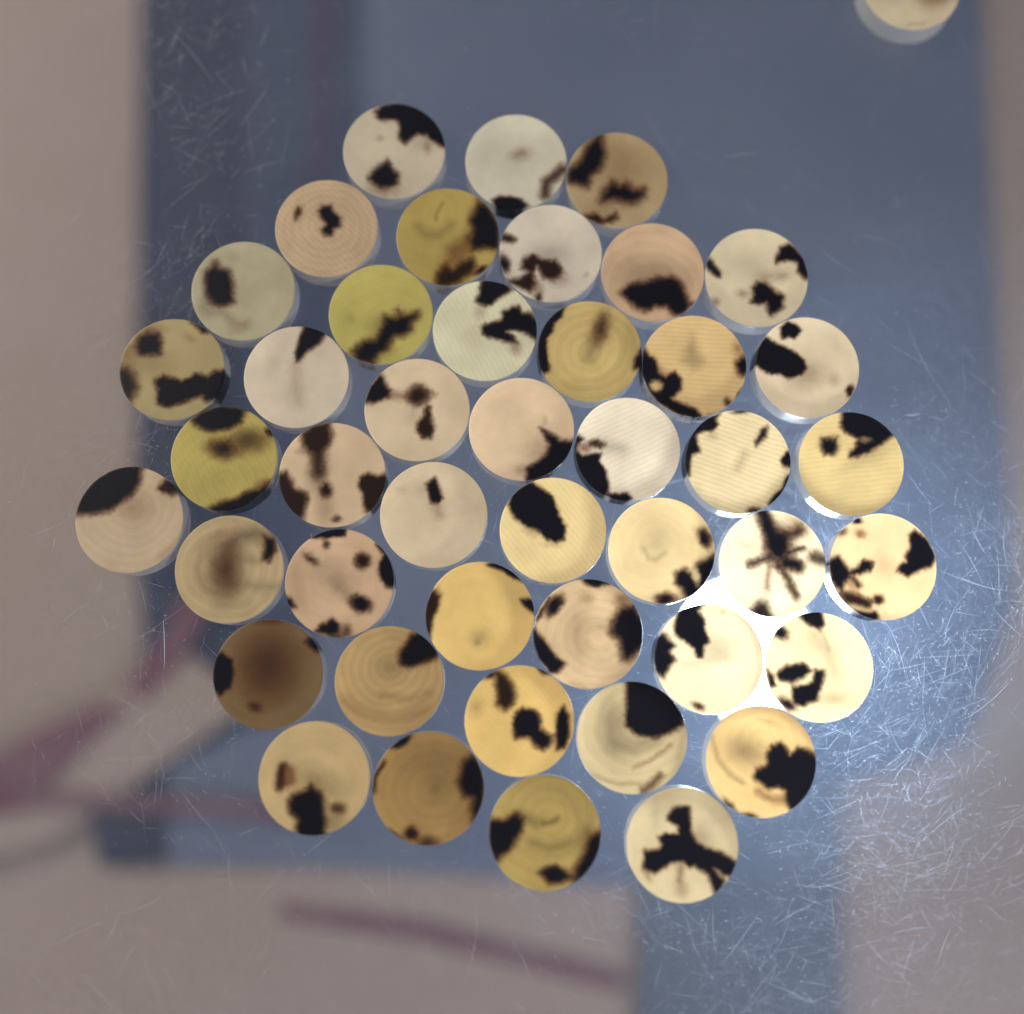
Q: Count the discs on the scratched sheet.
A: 45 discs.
